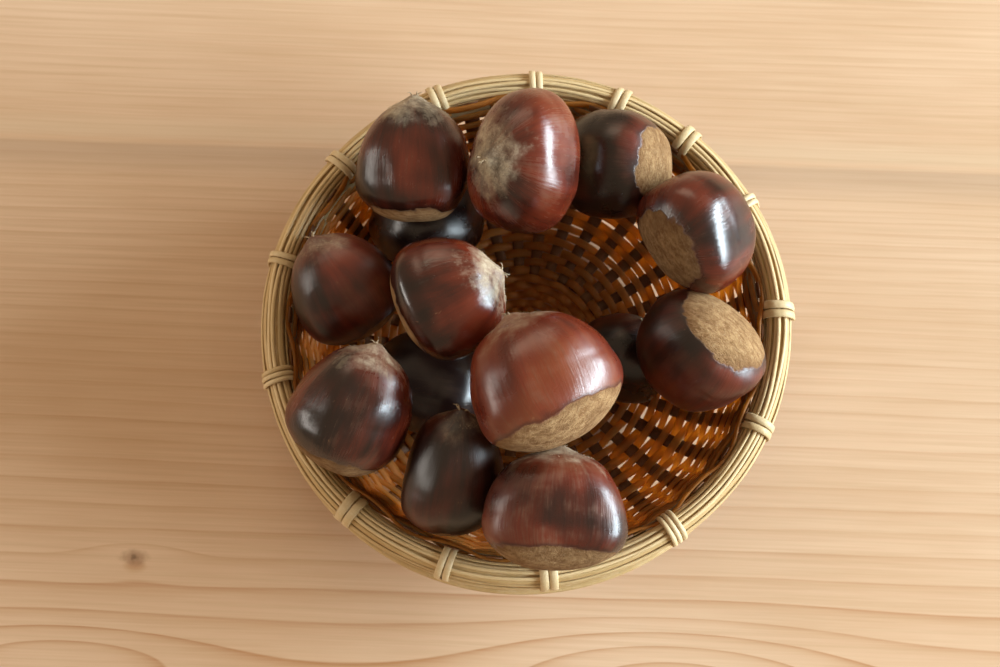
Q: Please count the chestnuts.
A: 14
